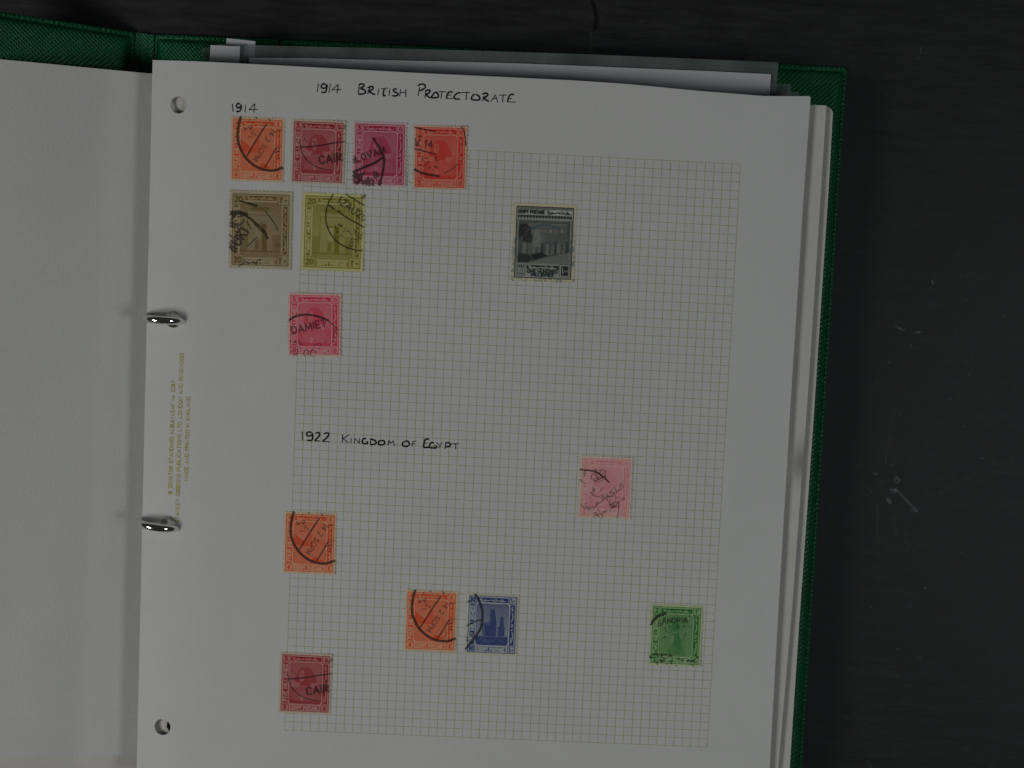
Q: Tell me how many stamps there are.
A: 14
